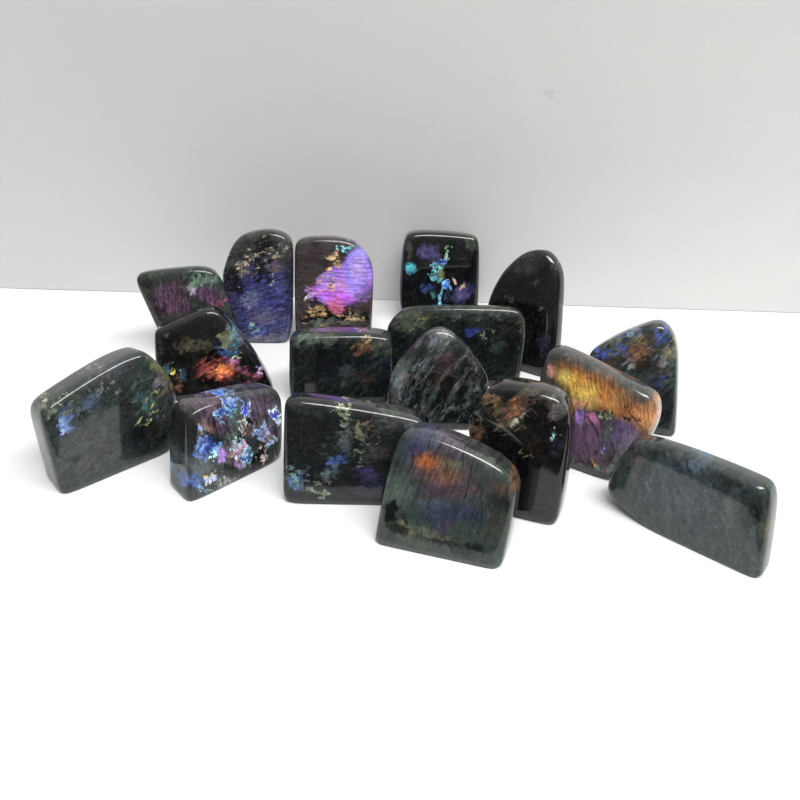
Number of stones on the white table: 17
